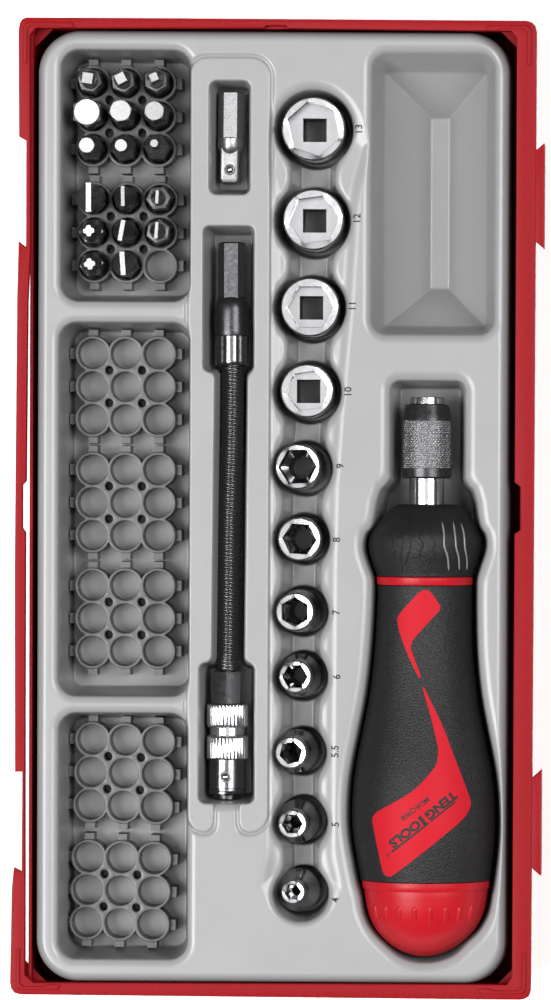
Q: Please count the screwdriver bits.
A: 17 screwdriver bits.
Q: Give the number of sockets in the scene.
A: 11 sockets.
